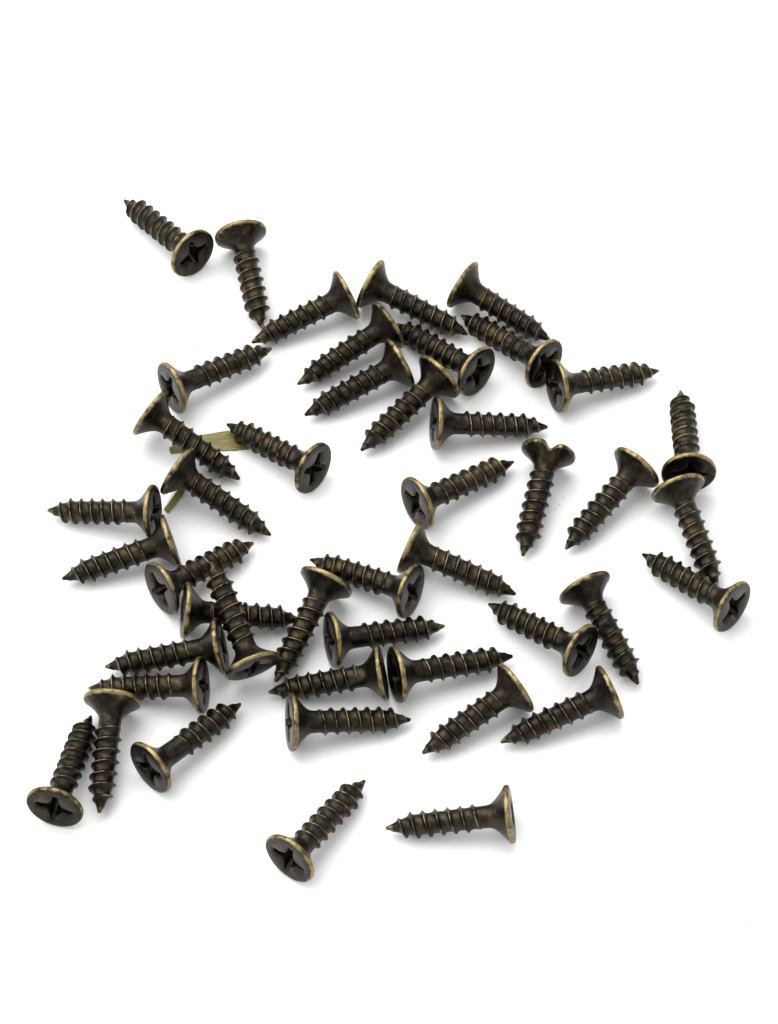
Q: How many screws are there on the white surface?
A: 45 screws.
